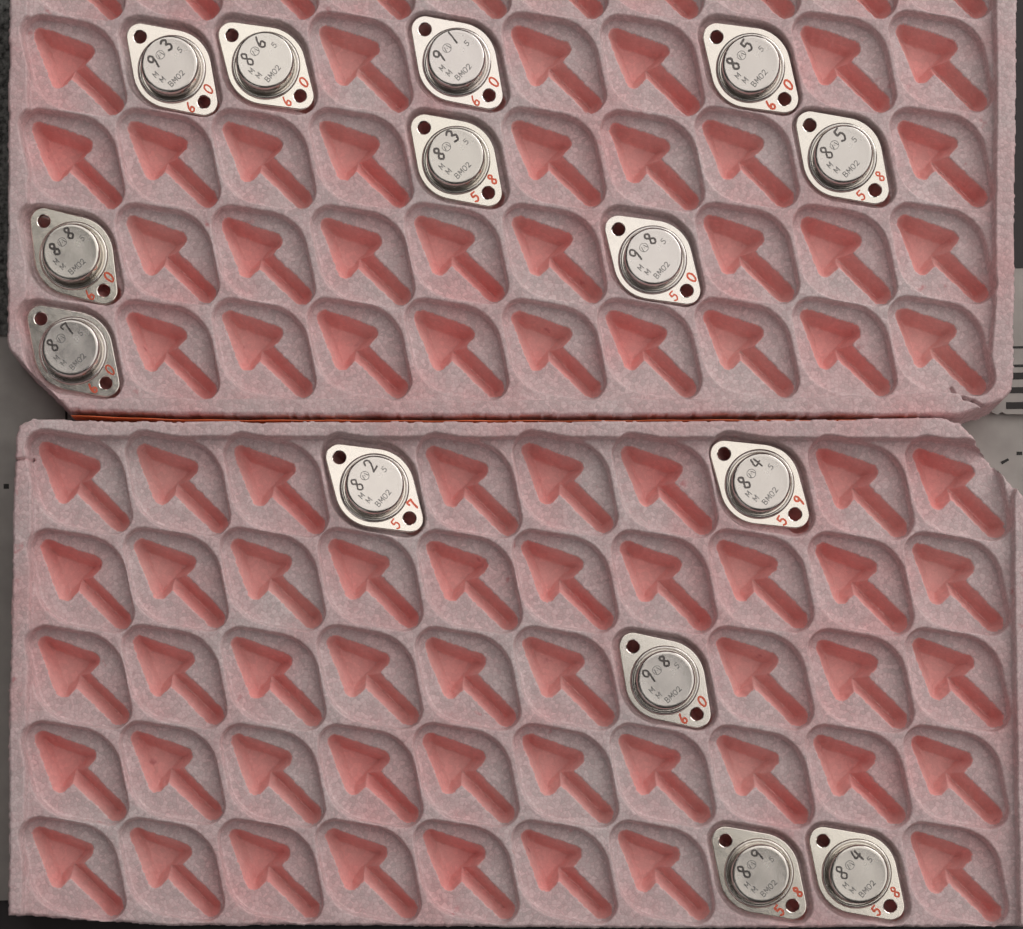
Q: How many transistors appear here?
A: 14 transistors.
